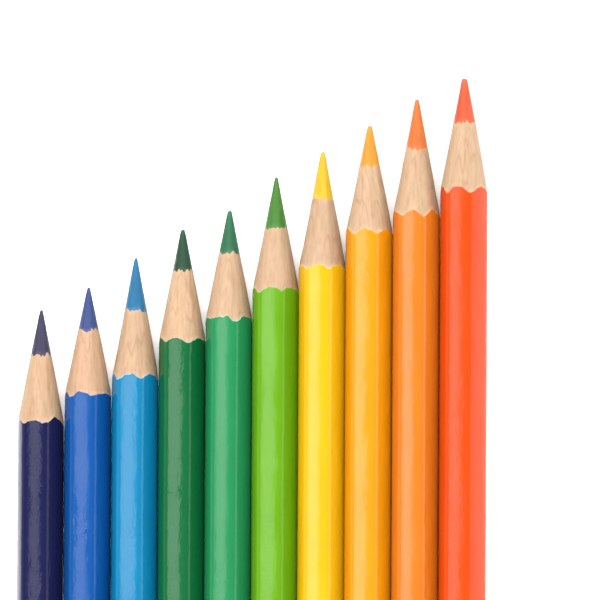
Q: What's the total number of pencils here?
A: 10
